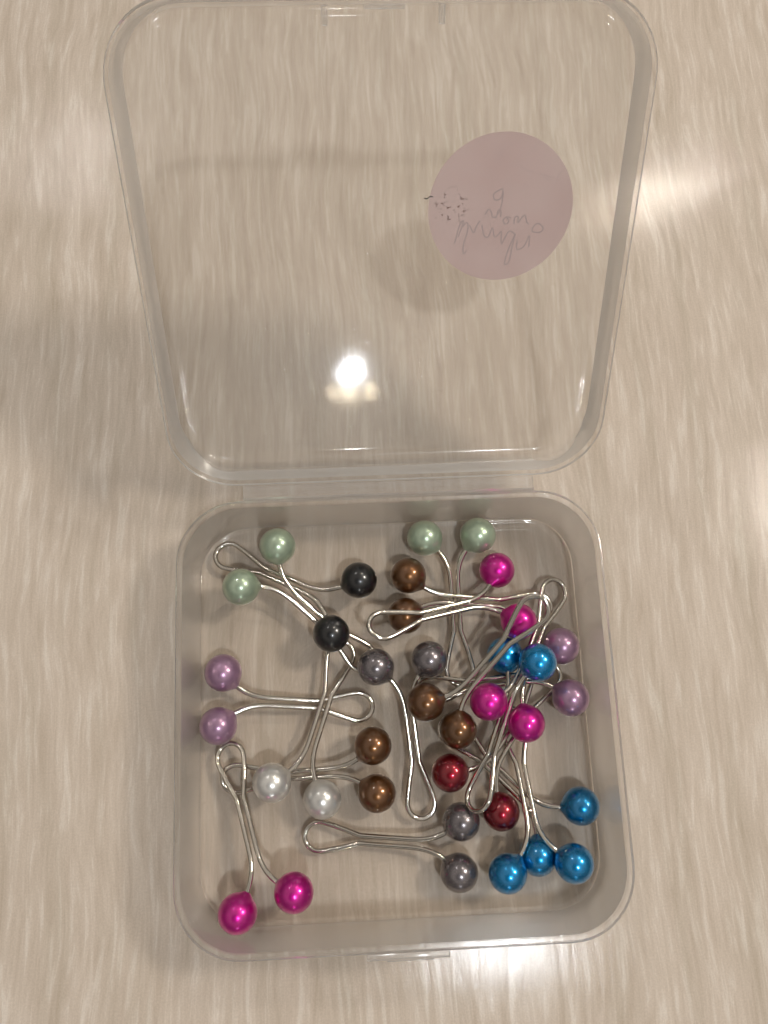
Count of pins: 18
